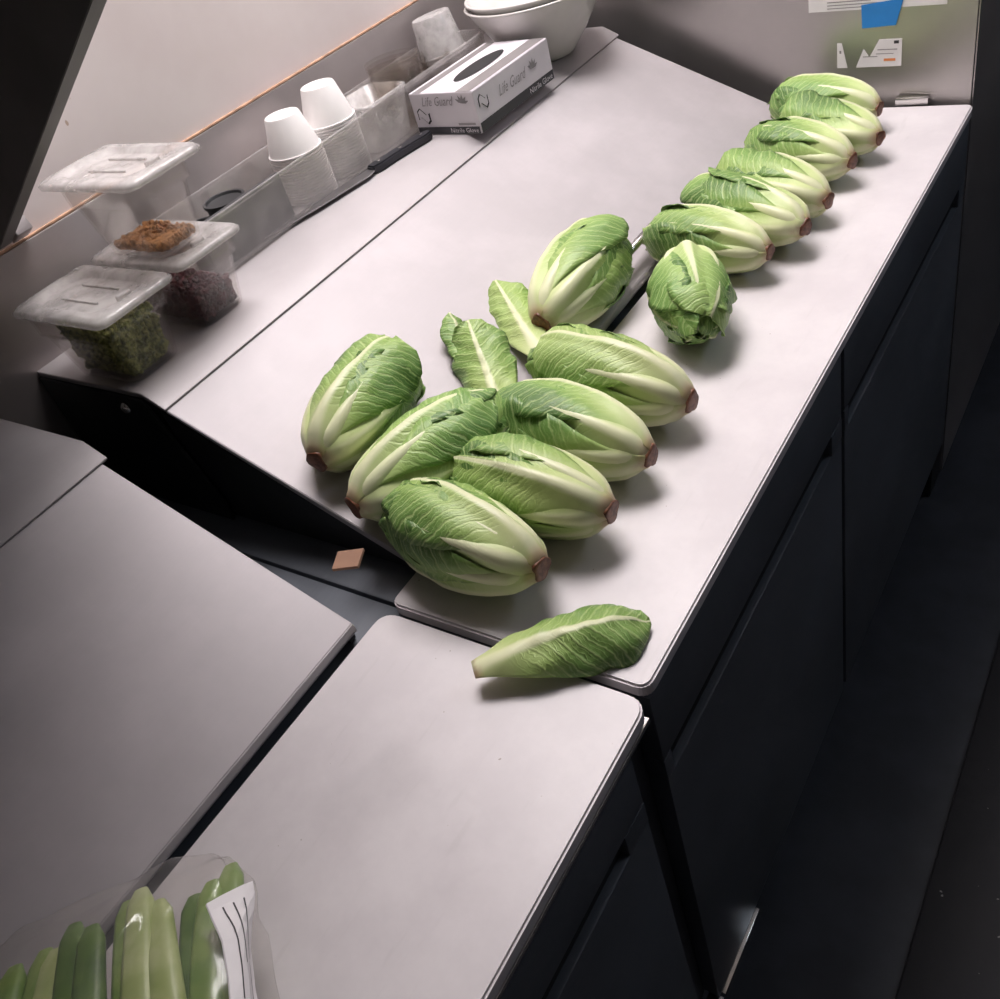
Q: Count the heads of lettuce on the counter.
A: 14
